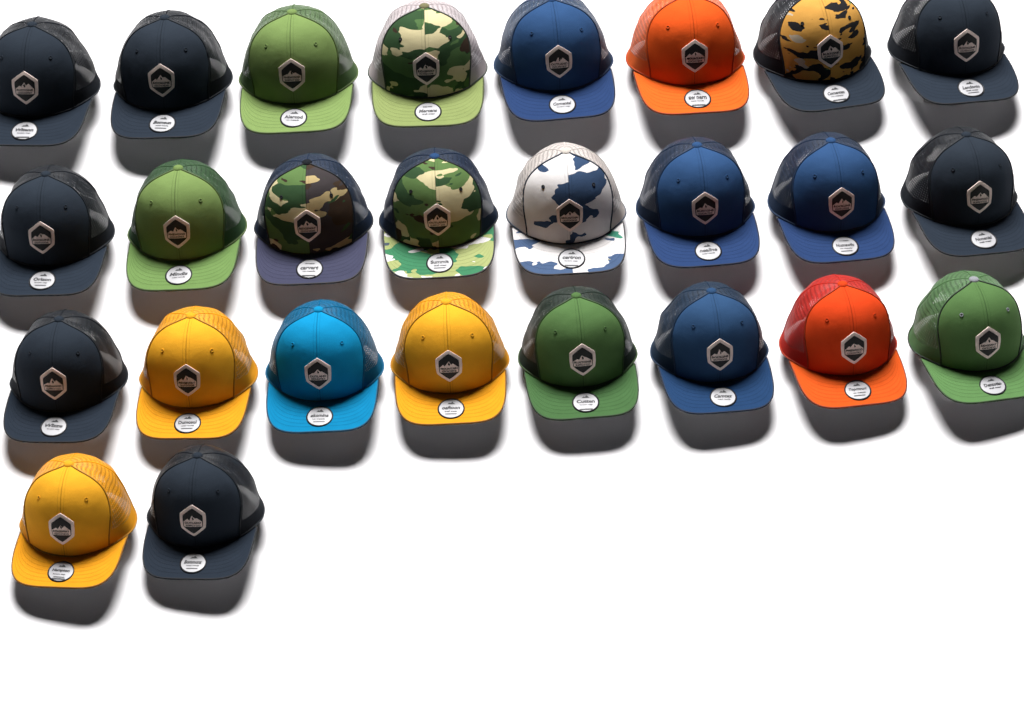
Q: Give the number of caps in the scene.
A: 26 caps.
